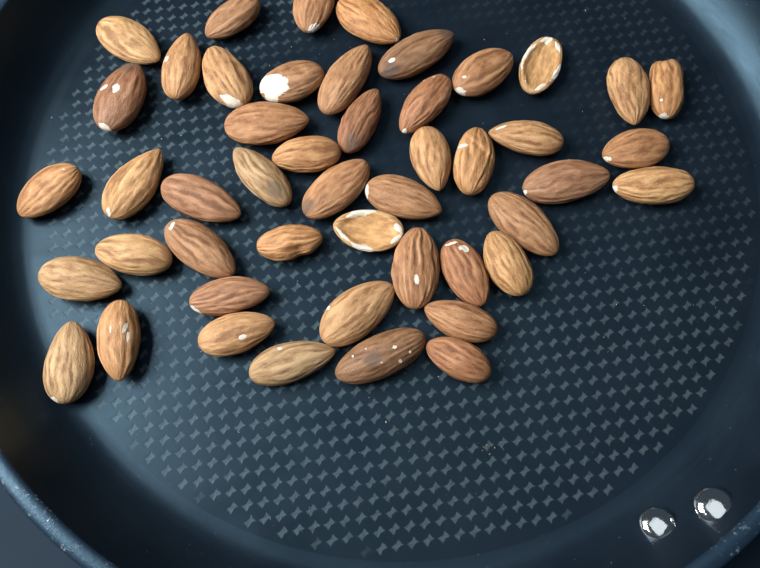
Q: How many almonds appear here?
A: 48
